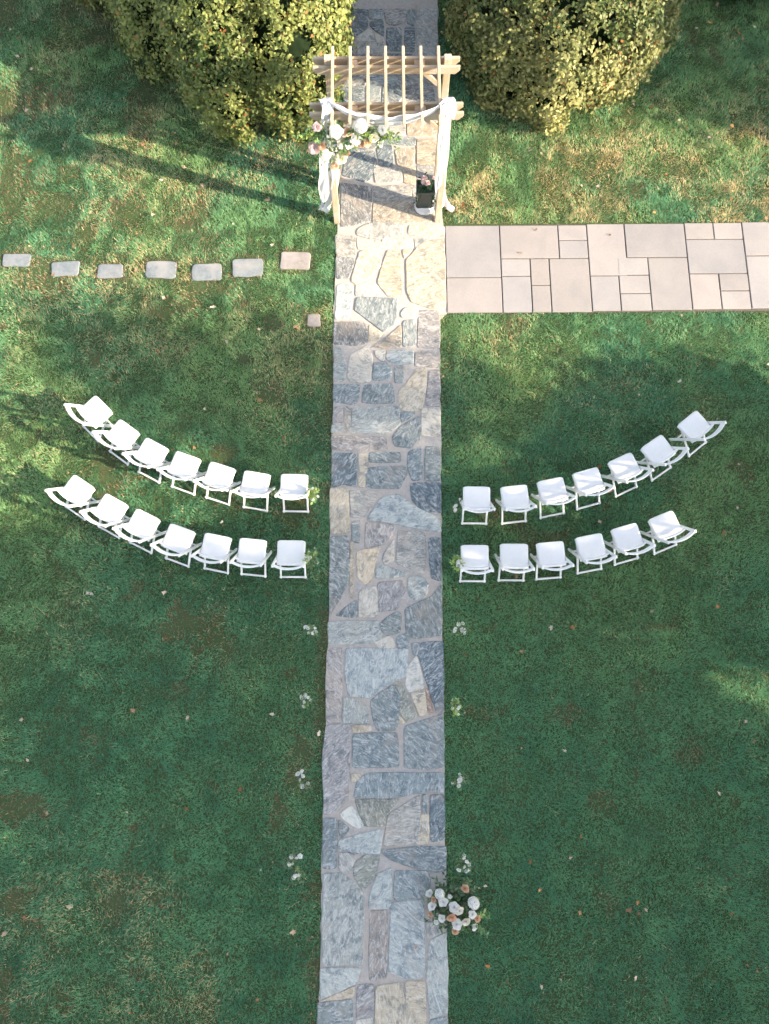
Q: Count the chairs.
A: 27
